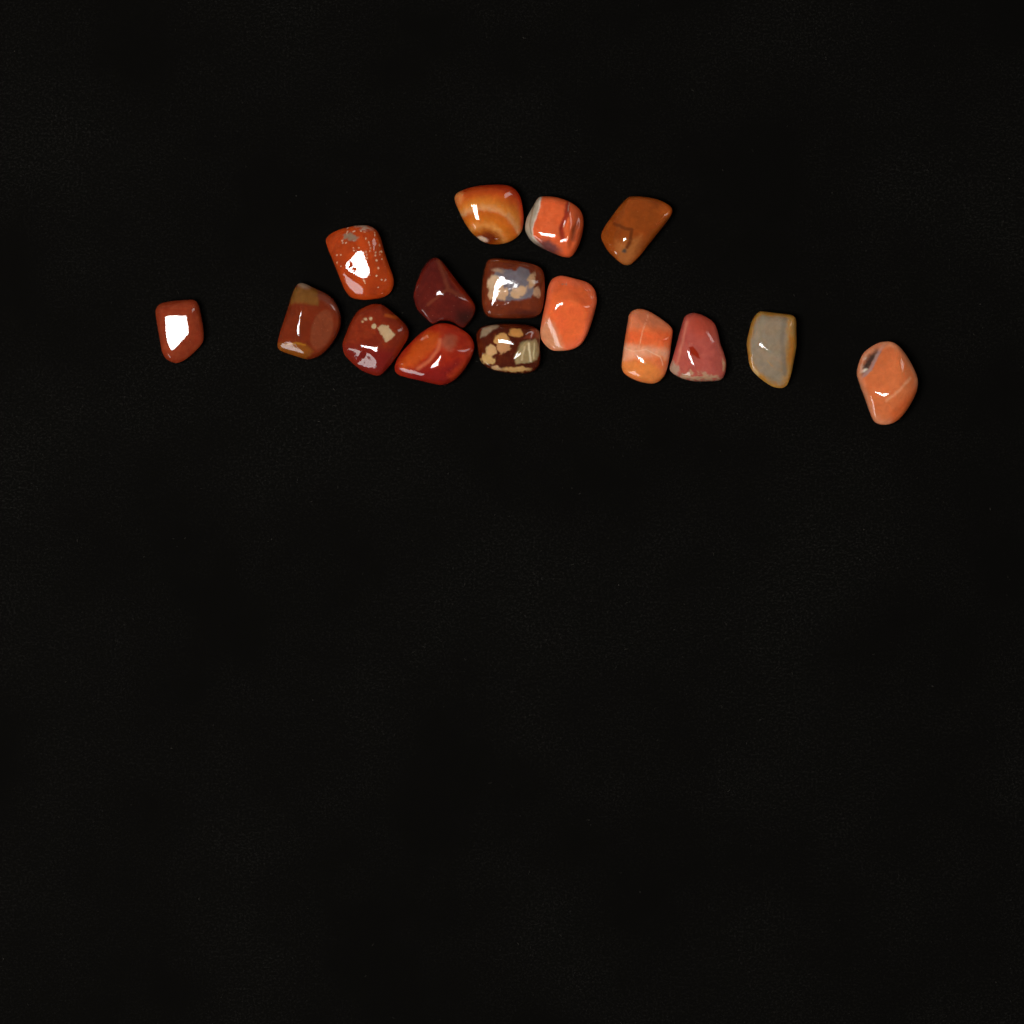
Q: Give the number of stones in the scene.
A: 16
